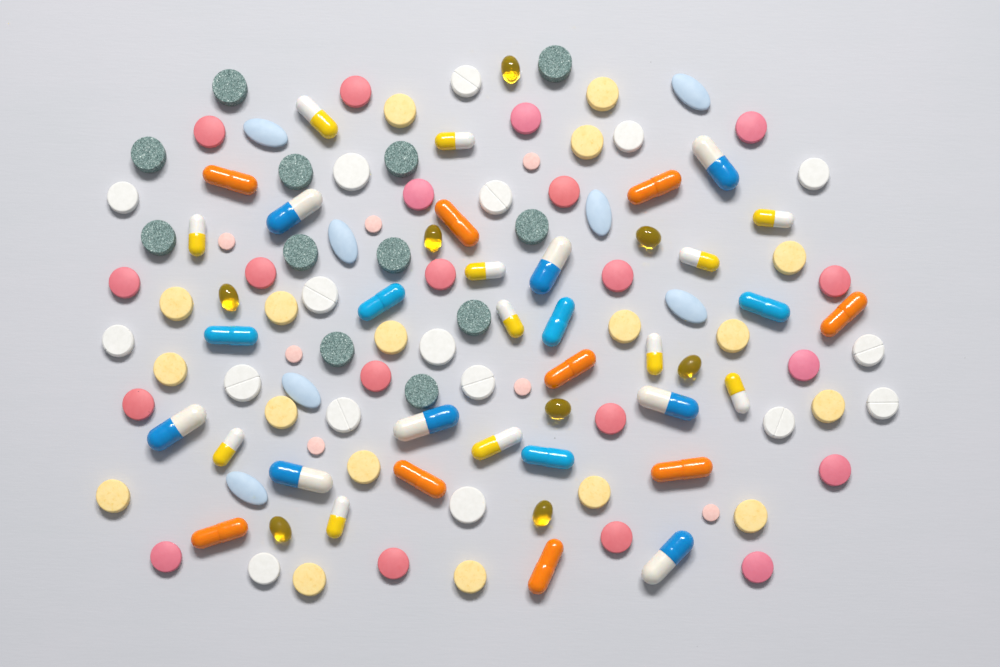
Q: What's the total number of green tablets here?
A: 12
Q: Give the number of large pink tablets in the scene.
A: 20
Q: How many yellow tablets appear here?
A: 18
